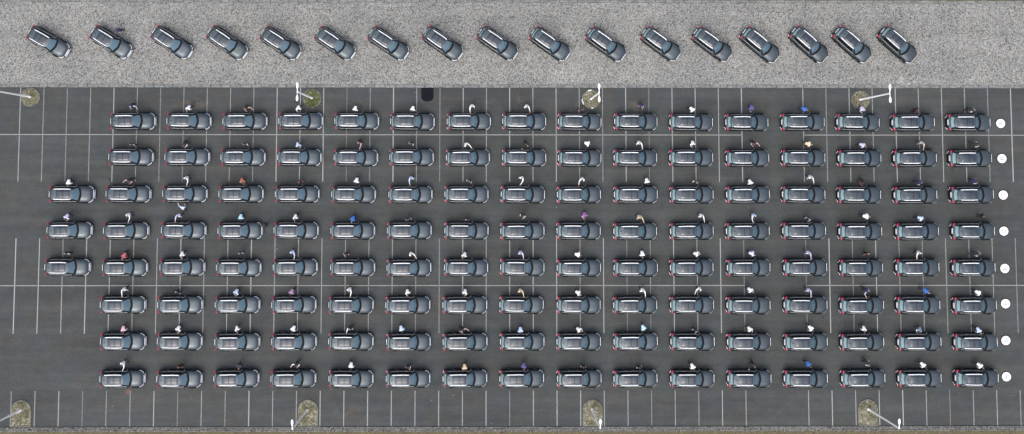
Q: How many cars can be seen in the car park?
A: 148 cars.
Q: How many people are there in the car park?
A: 134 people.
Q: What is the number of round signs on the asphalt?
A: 8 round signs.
